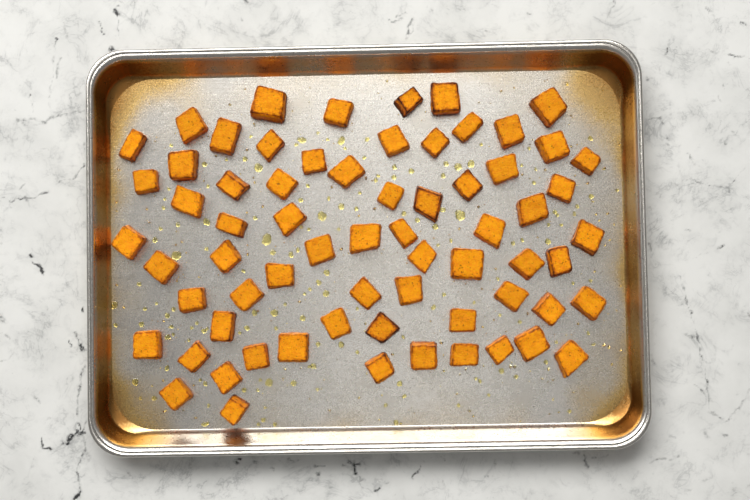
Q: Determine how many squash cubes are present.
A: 67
